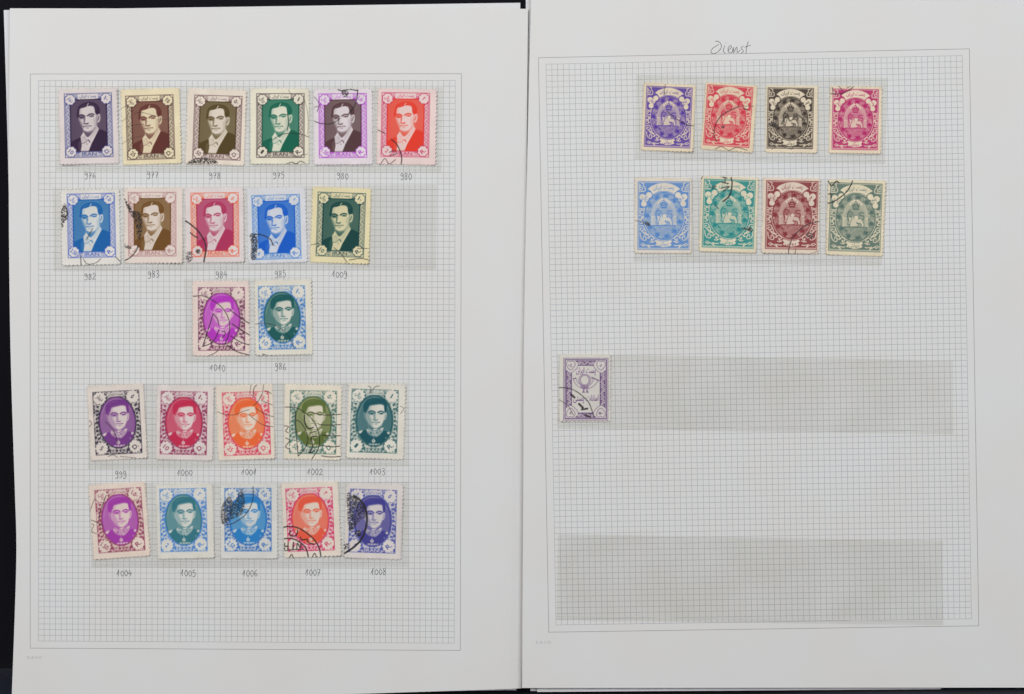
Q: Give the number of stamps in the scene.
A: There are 32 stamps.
